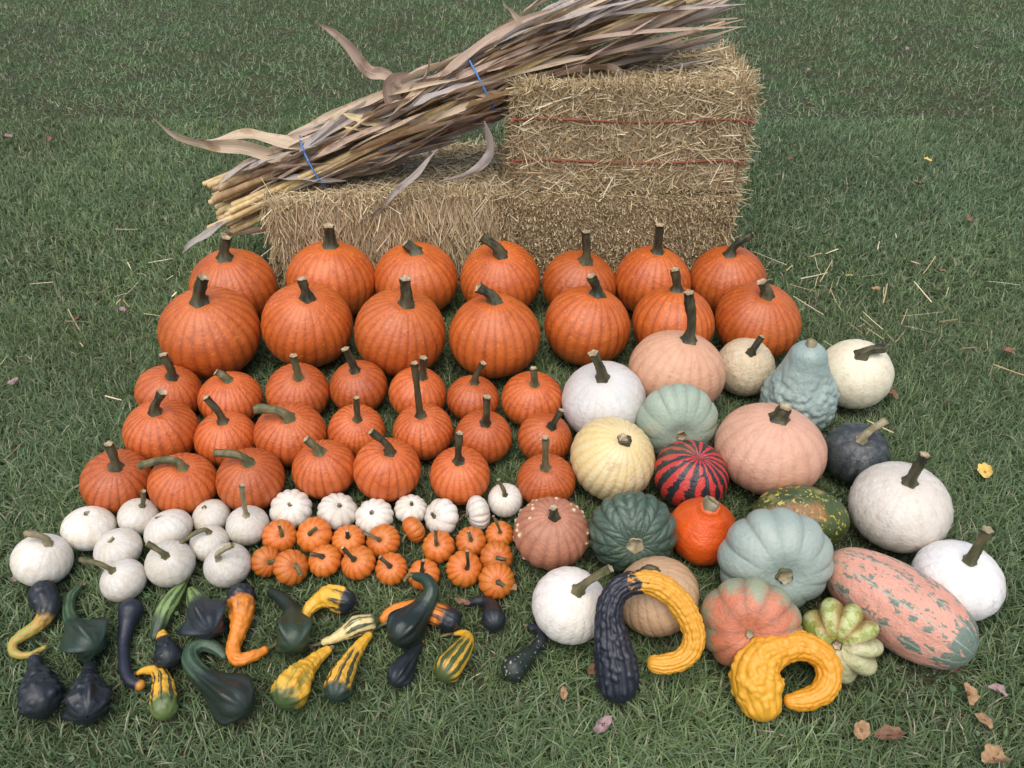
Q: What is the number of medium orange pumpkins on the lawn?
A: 21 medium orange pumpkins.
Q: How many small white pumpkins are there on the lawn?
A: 18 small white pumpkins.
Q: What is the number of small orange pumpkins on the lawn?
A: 17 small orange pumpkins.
